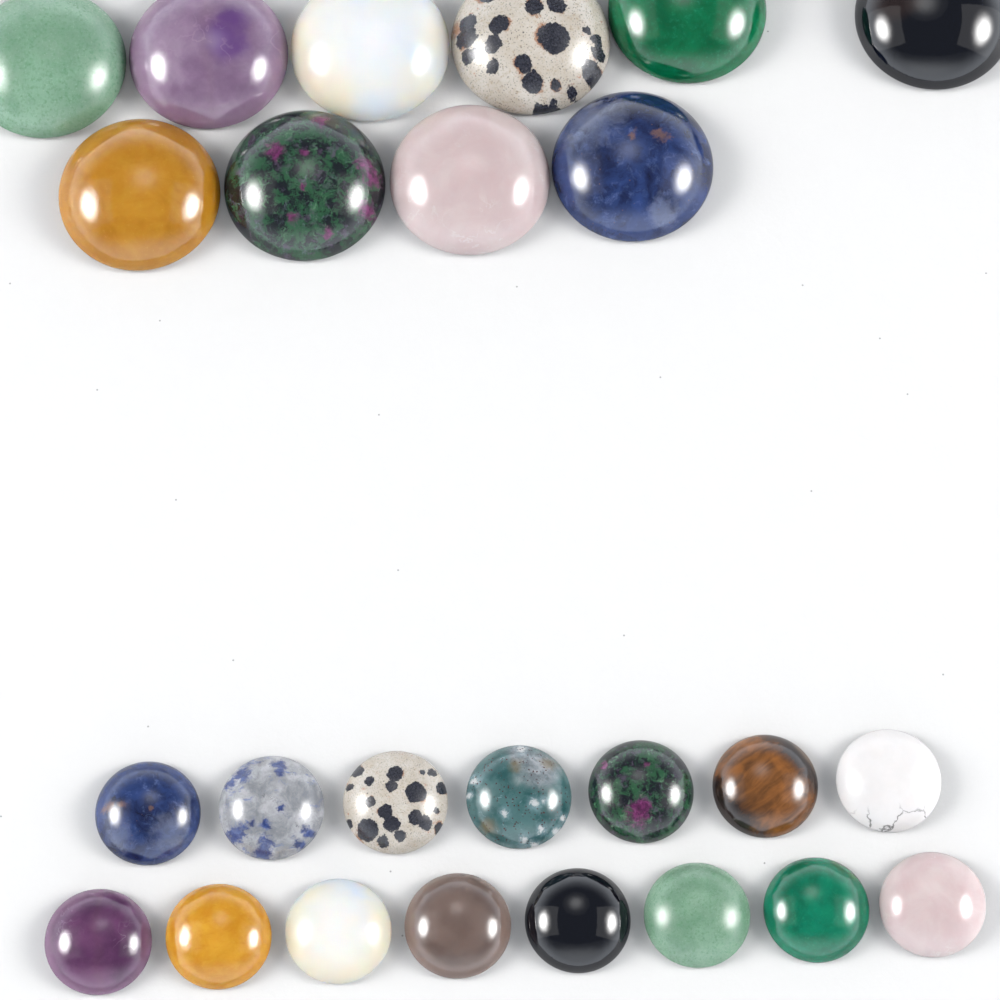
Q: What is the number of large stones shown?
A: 10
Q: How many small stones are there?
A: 15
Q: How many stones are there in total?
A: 25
